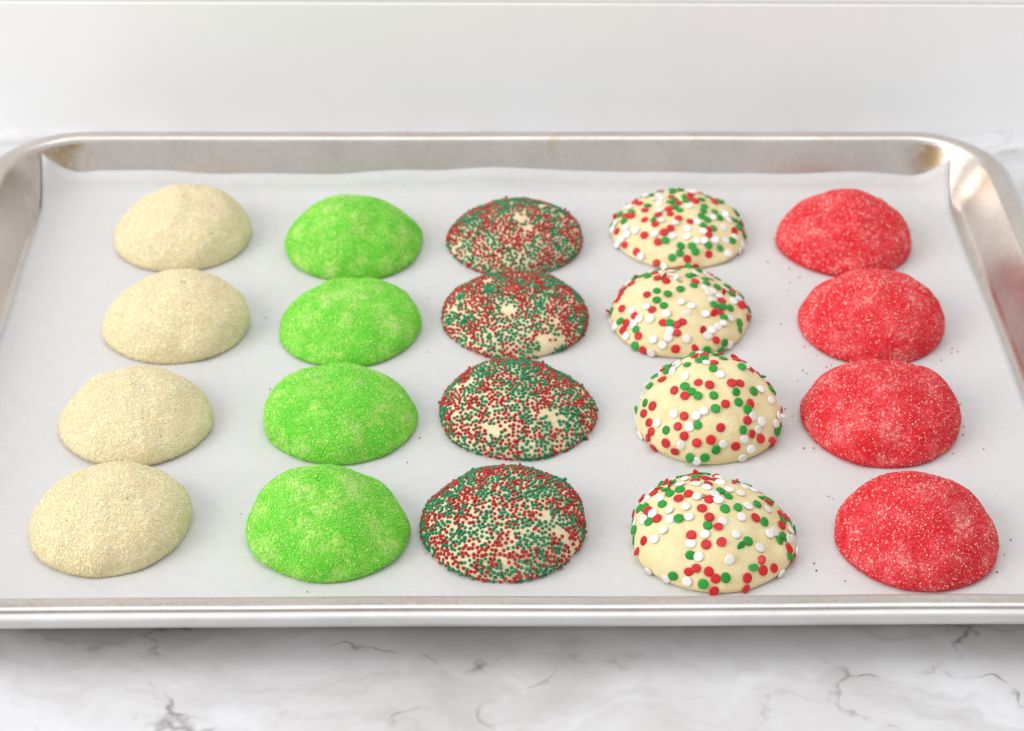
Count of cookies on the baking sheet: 20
